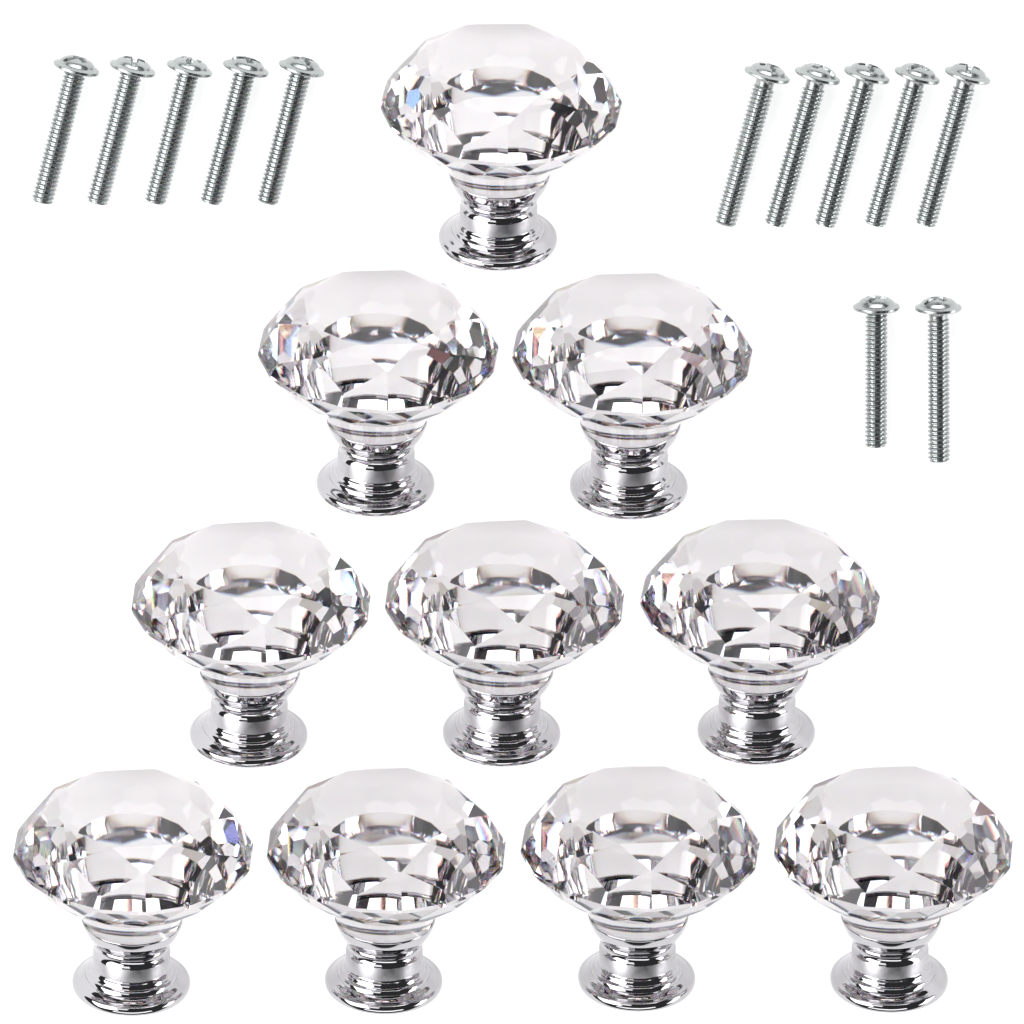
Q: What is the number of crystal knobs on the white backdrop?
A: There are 10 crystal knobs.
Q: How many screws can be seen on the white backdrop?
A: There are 12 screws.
